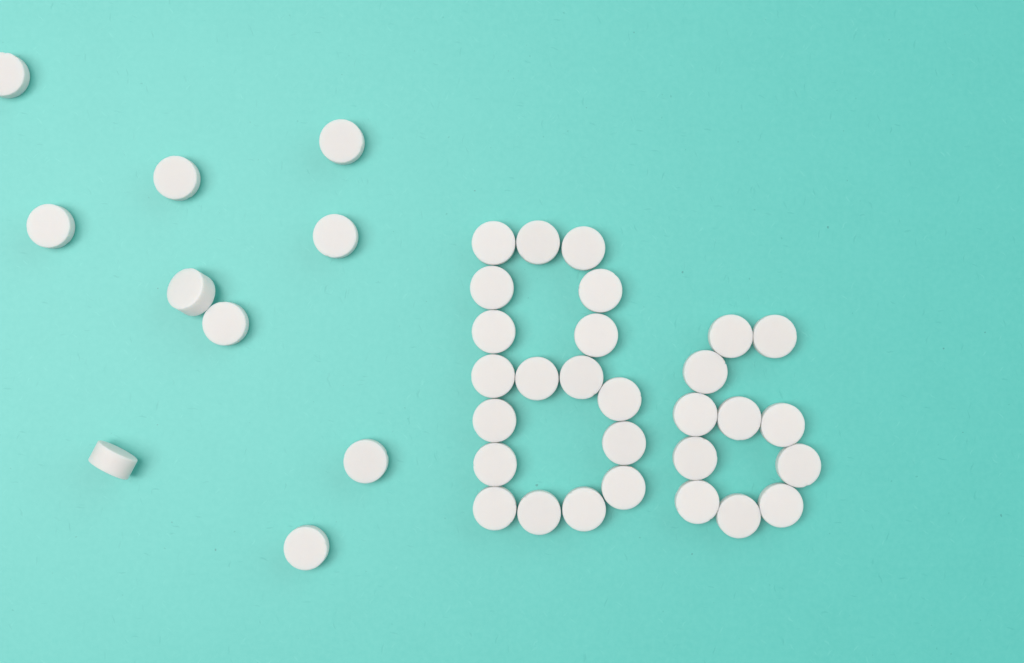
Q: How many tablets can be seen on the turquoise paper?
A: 39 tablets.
